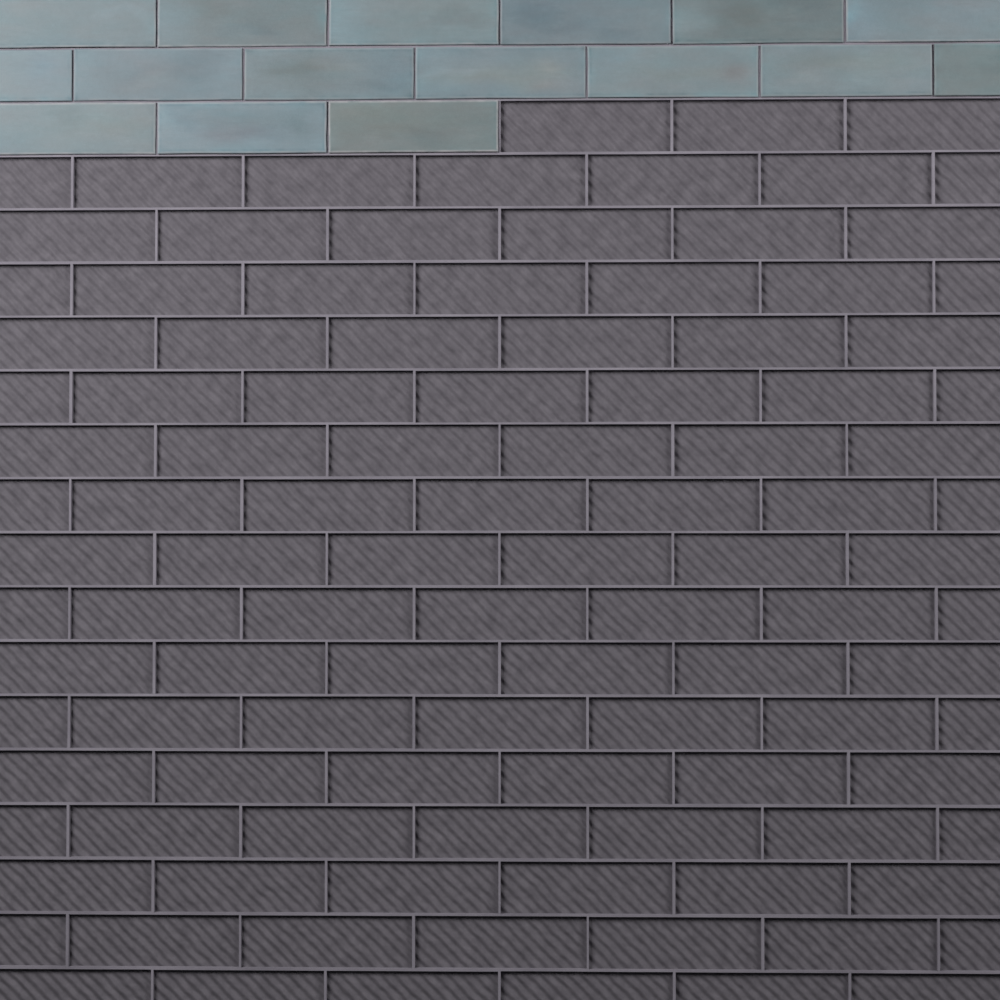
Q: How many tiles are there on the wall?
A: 16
